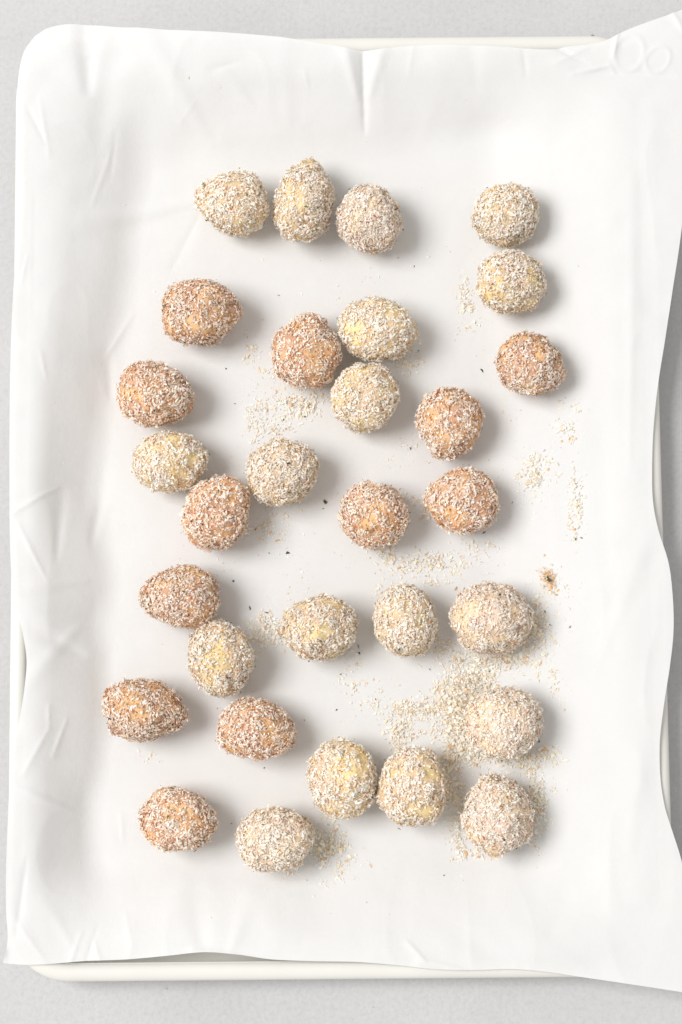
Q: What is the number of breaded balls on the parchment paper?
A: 30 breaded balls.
